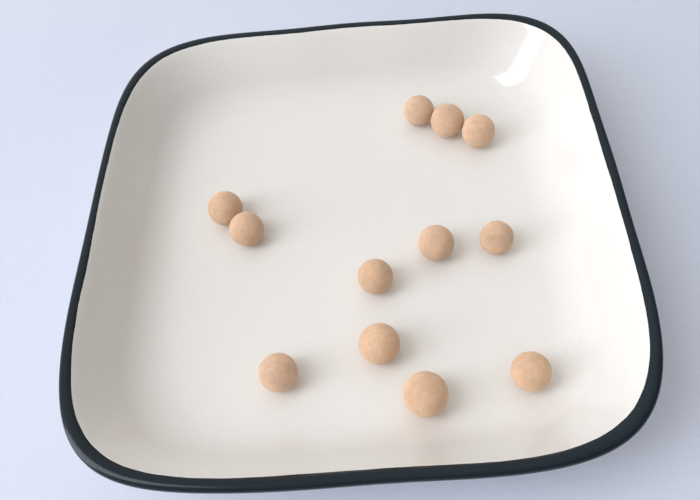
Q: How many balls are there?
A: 12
